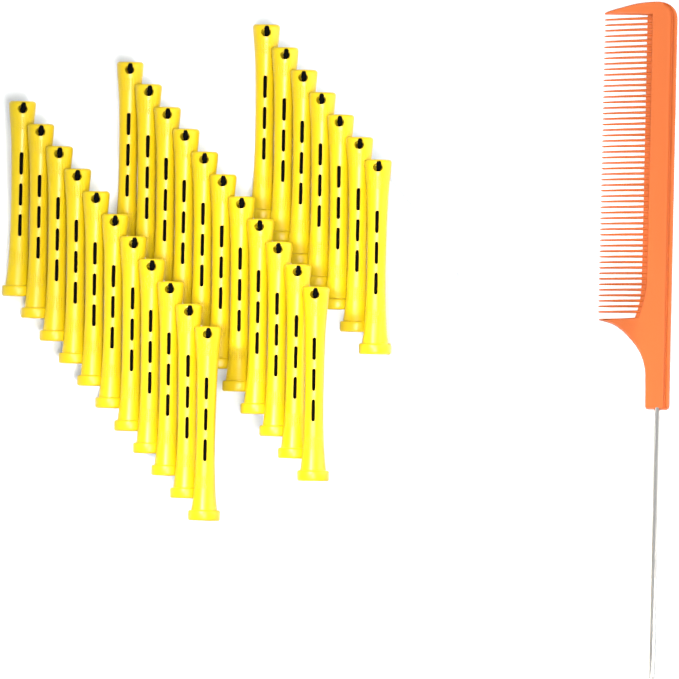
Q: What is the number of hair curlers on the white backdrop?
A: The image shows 29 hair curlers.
